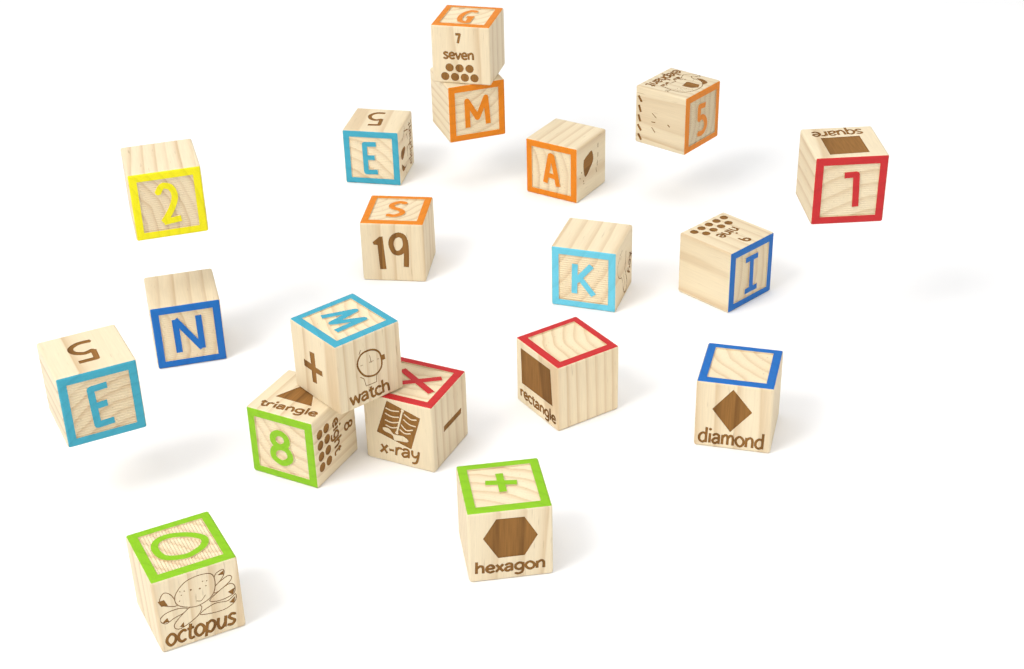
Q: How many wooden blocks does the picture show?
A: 19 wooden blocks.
